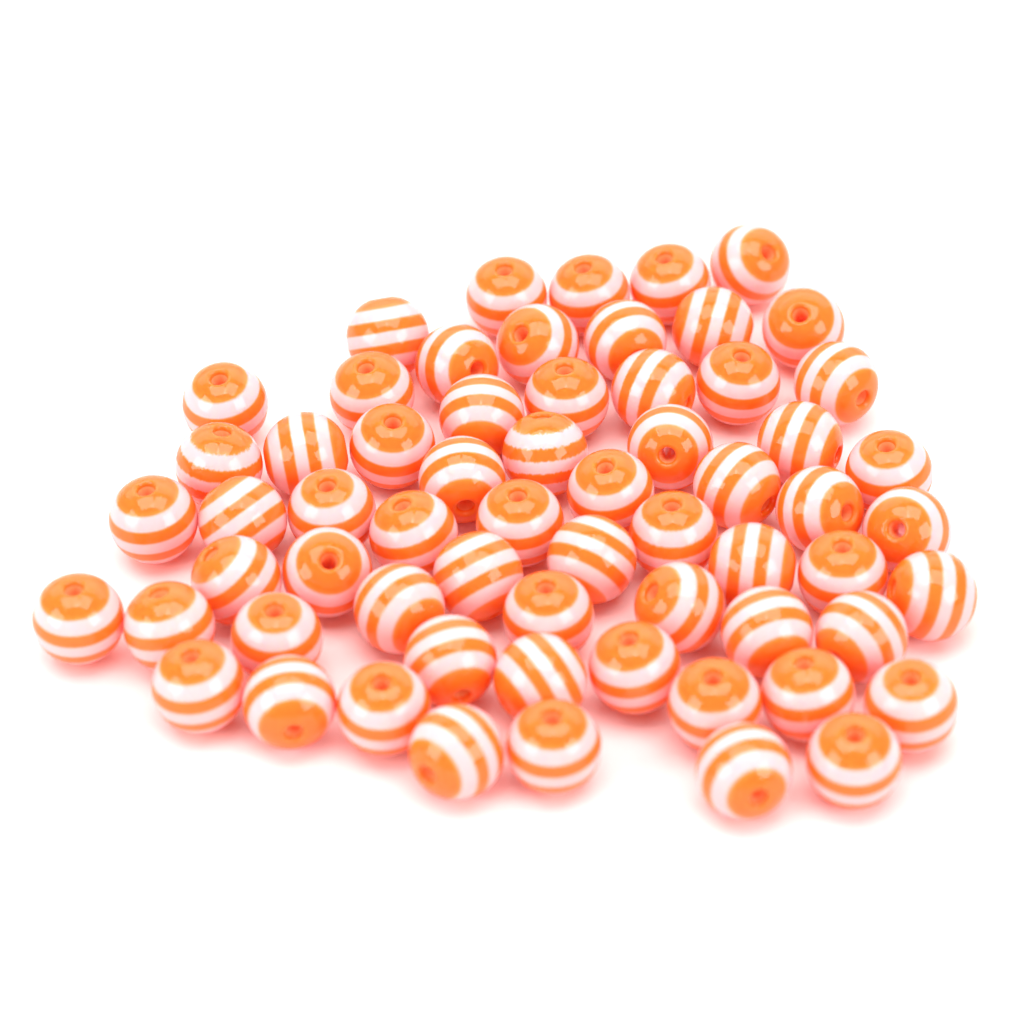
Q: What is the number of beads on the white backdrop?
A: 63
